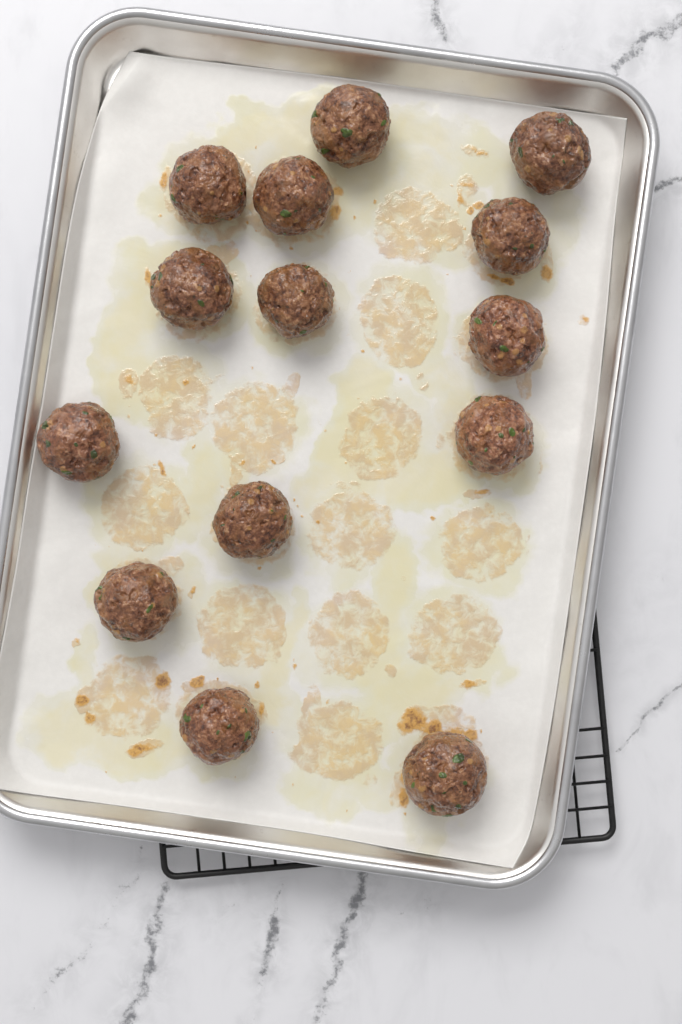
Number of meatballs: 14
